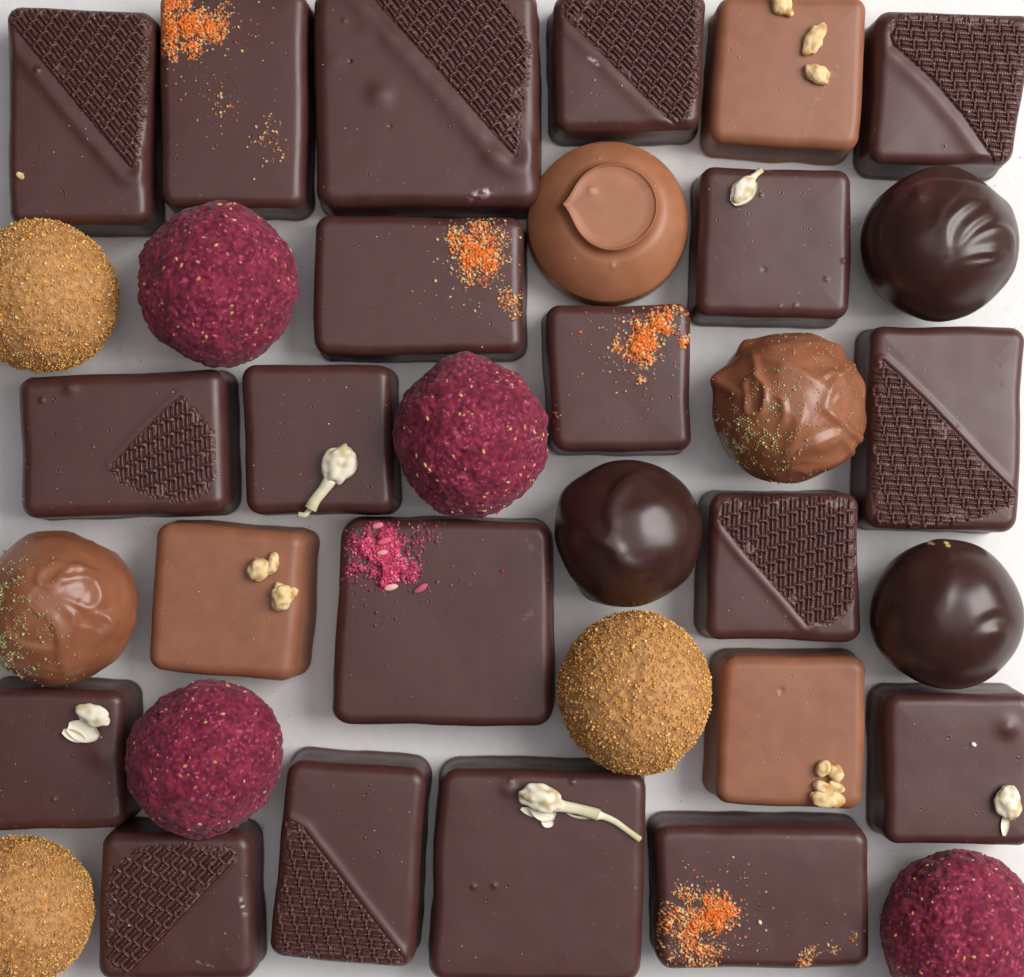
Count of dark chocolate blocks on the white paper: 19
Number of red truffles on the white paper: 4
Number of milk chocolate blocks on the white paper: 3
